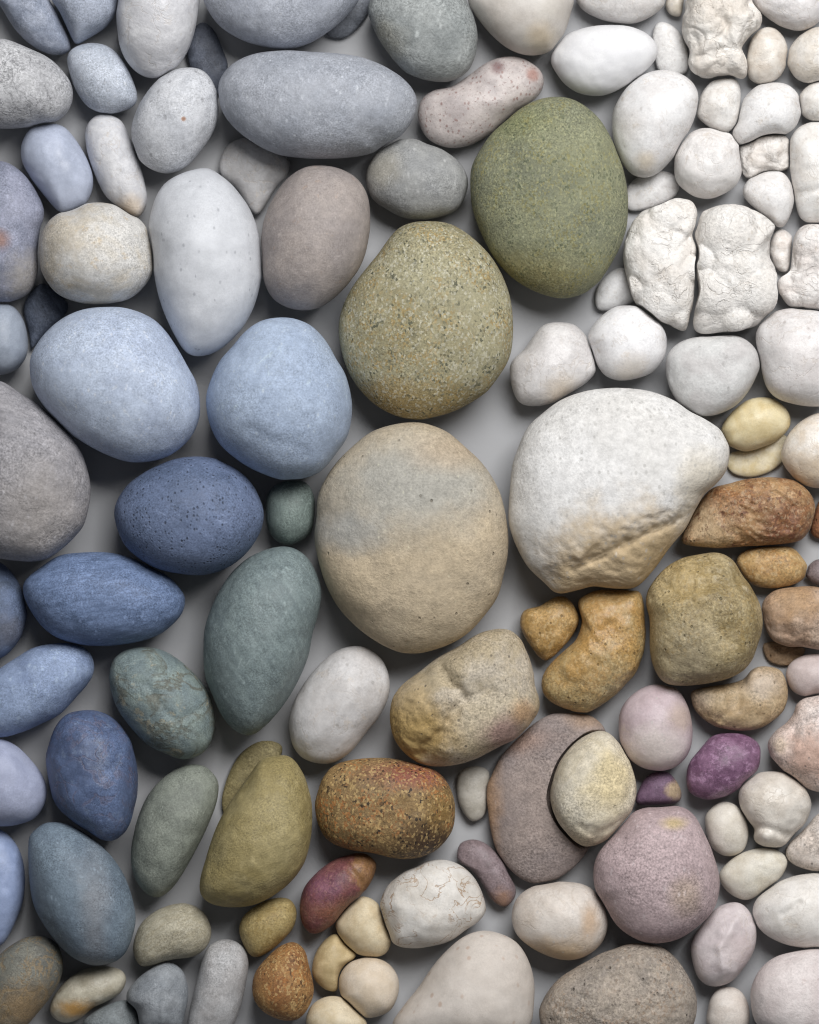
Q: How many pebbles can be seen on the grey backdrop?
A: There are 121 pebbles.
